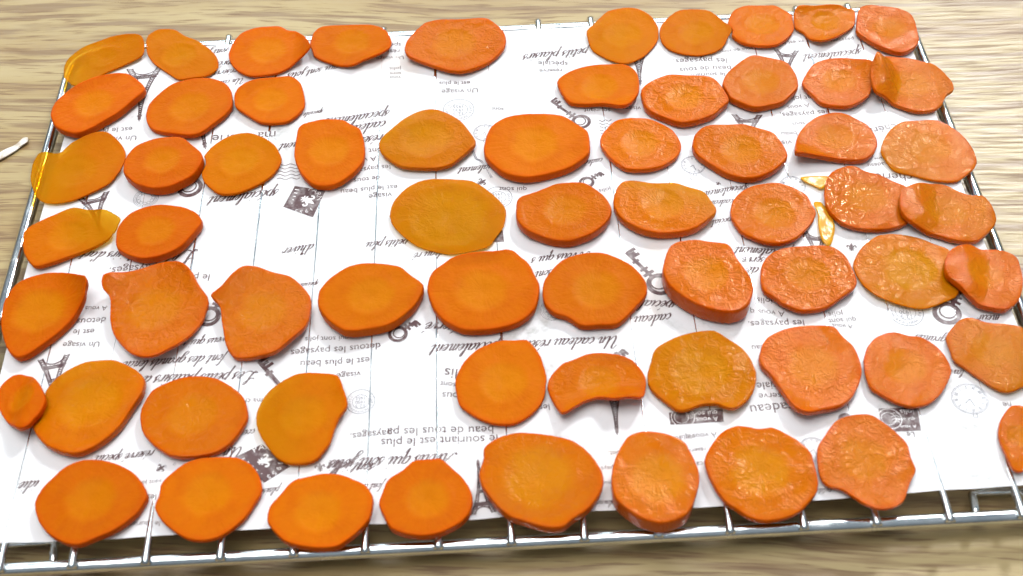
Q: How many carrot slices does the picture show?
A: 65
